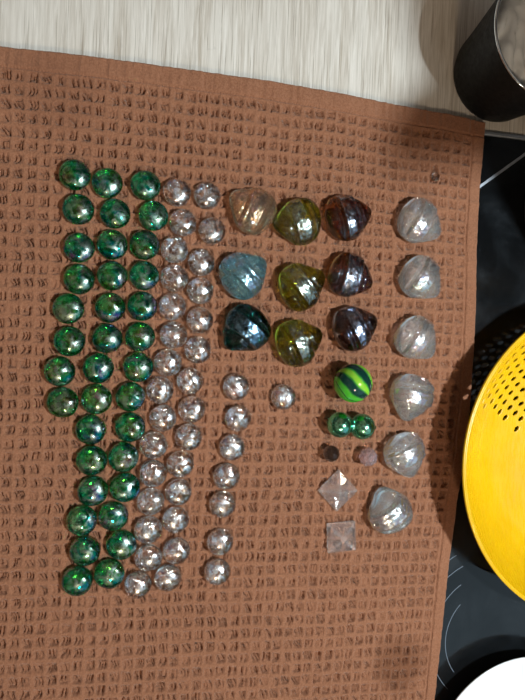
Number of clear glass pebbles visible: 37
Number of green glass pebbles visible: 36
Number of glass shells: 15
